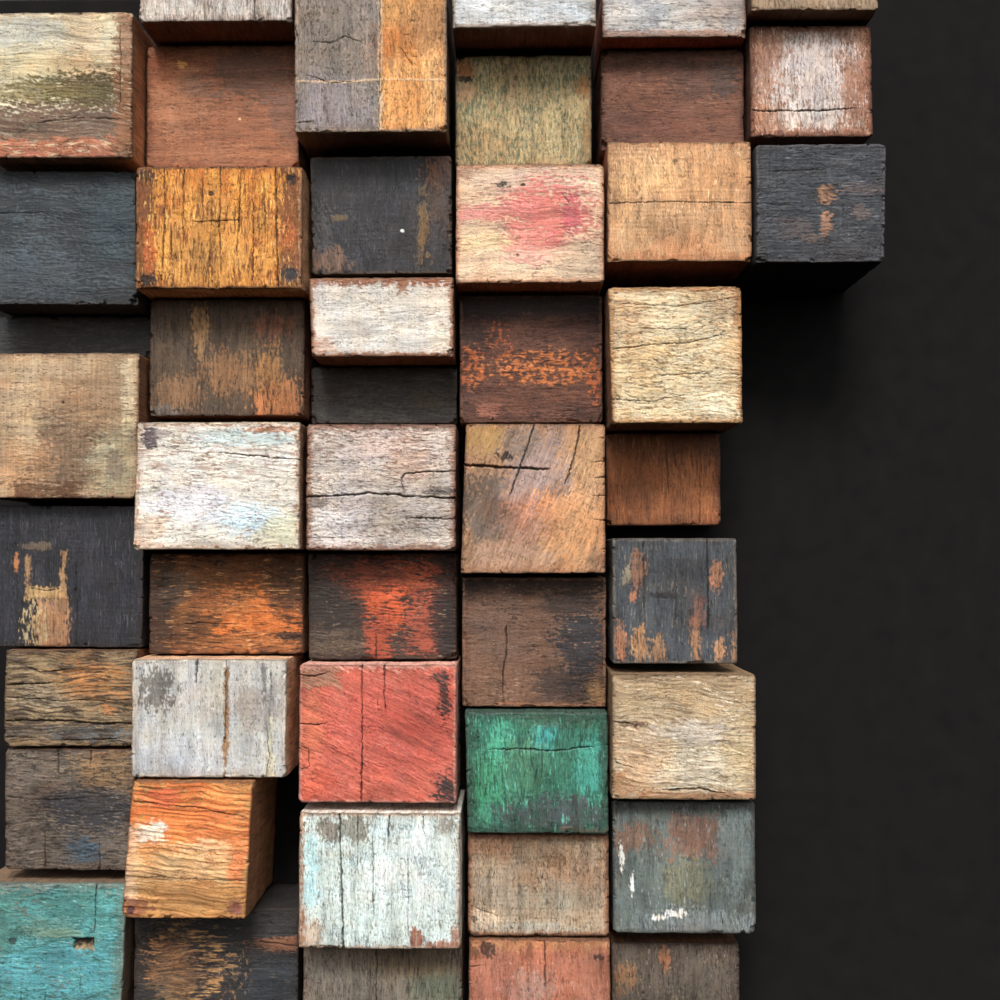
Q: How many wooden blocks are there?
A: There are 47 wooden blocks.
